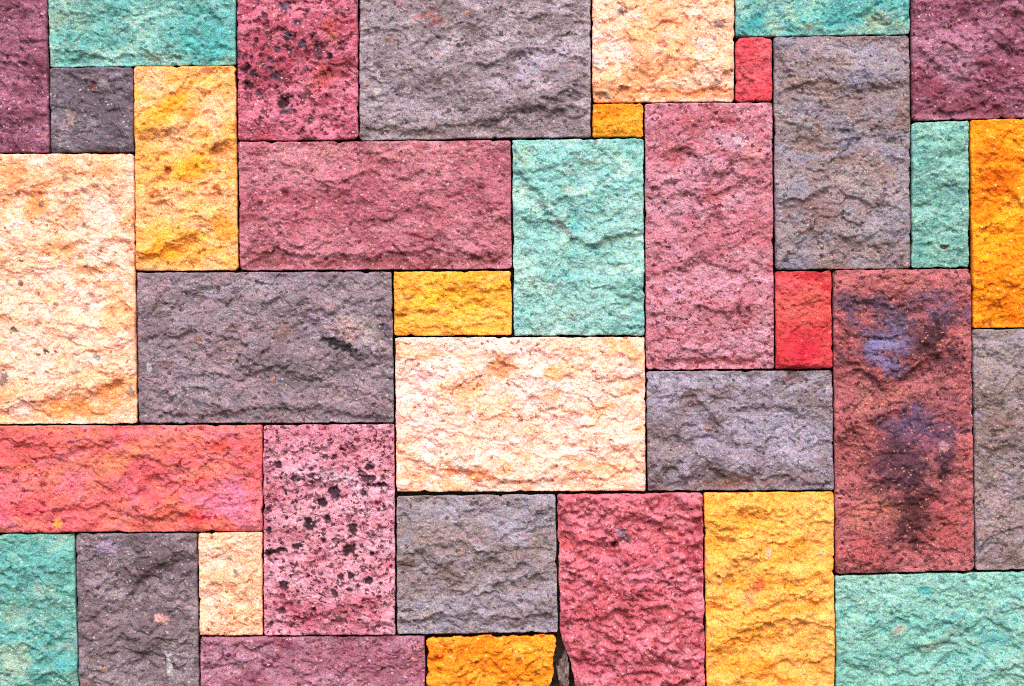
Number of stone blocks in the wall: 36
